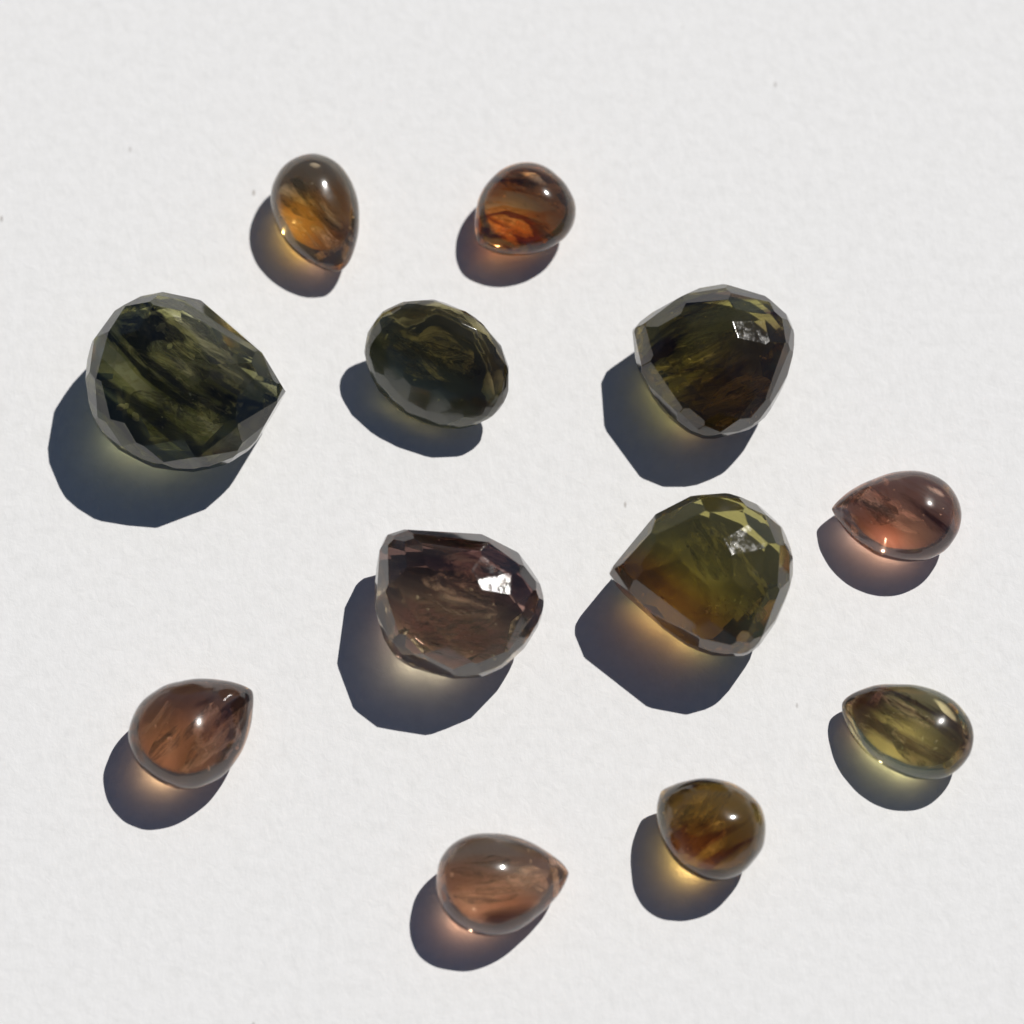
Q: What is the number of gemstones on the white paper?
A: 12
